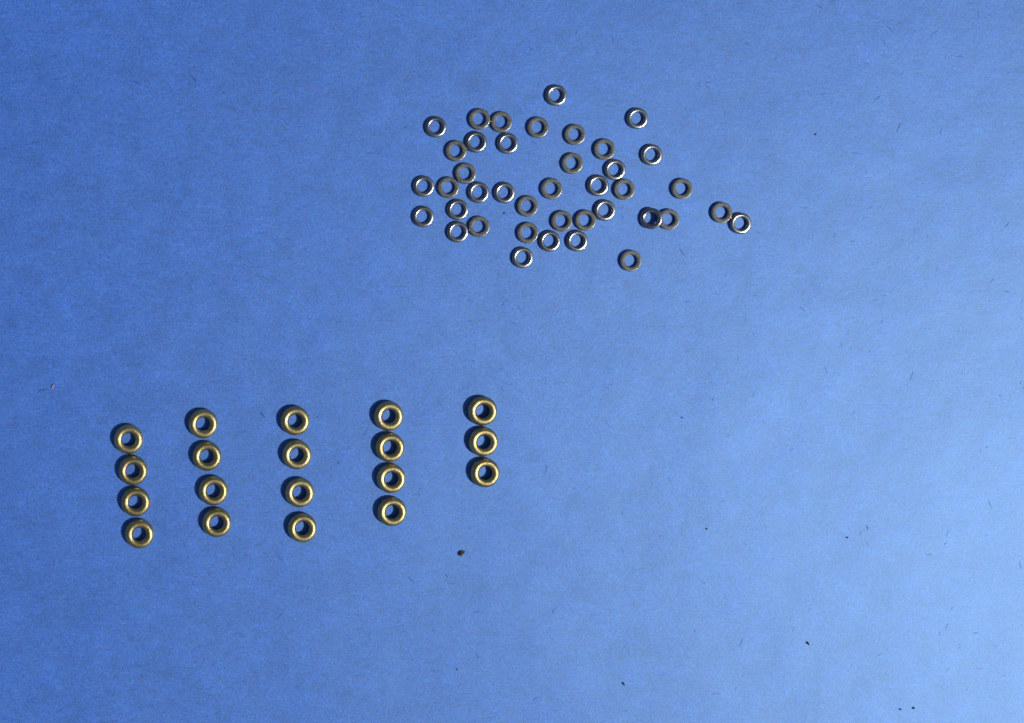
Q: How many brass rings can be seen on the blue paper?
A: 19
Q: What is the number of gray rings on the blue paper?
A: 40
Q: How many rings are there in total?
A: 59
